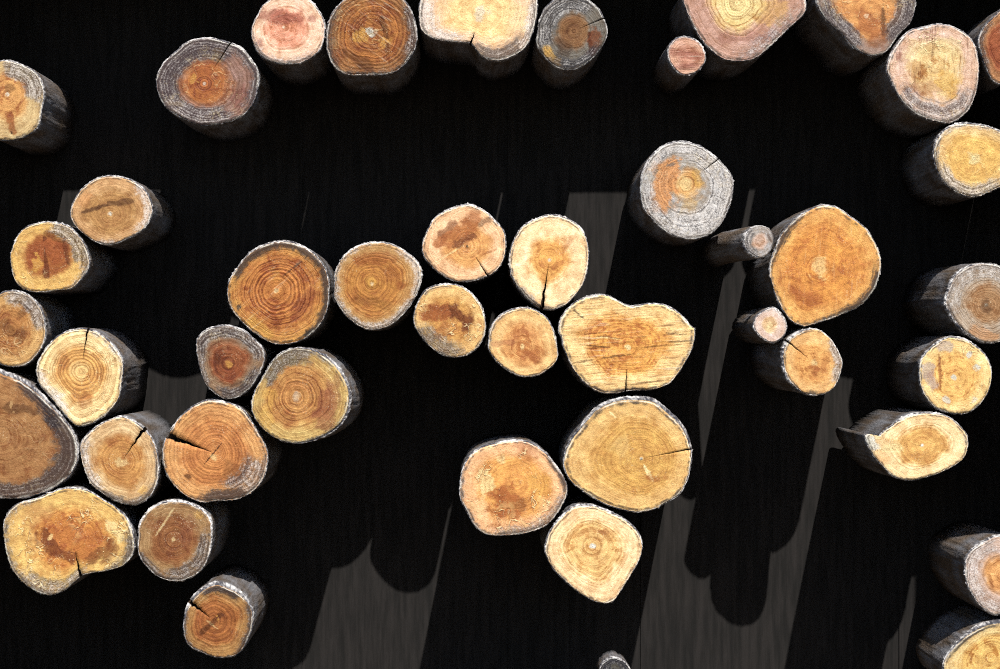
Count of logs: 45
